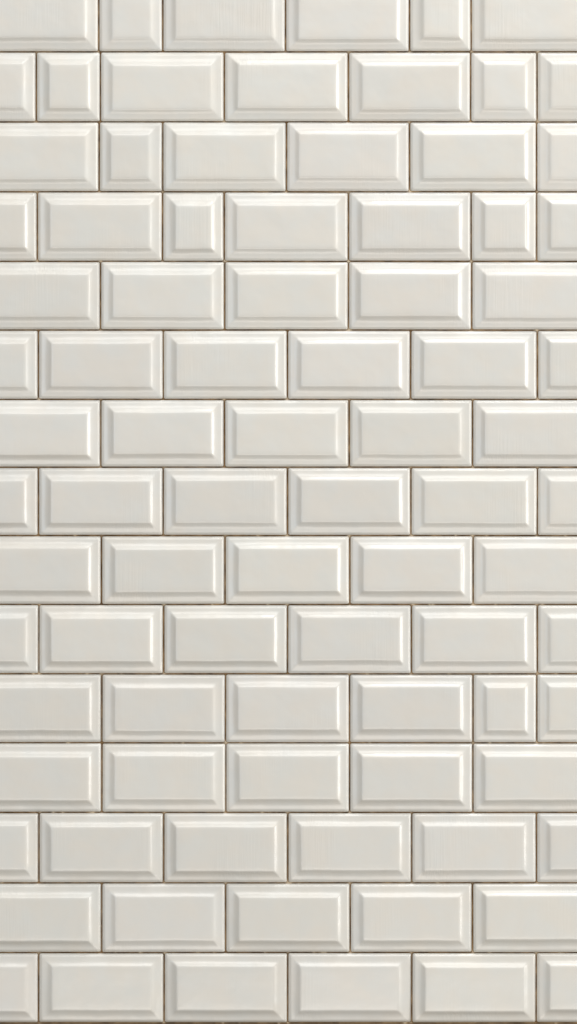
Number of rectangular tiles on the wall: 79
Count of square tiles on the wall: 8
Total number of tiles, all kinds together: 87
